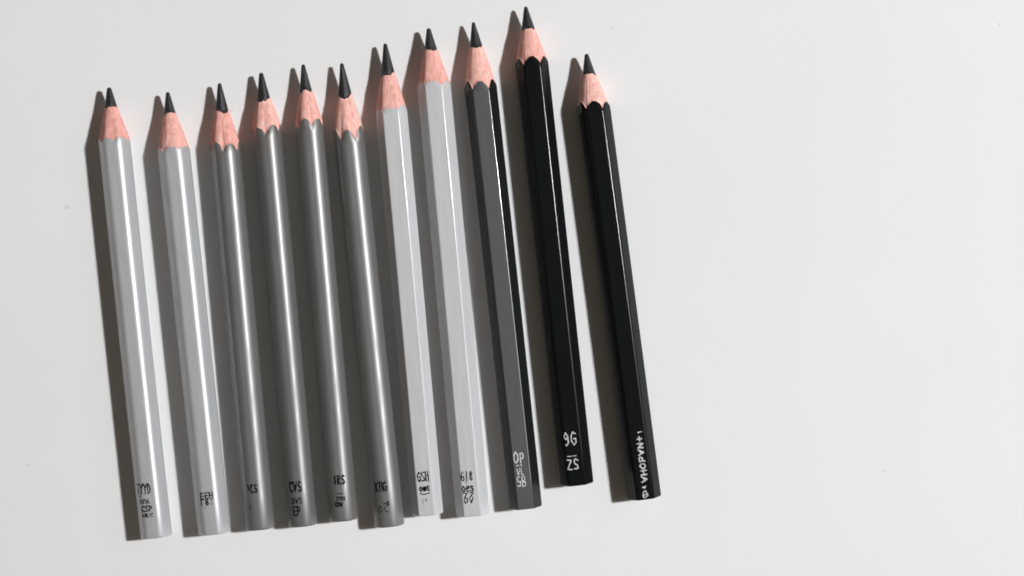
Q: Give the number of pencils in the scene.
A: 11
